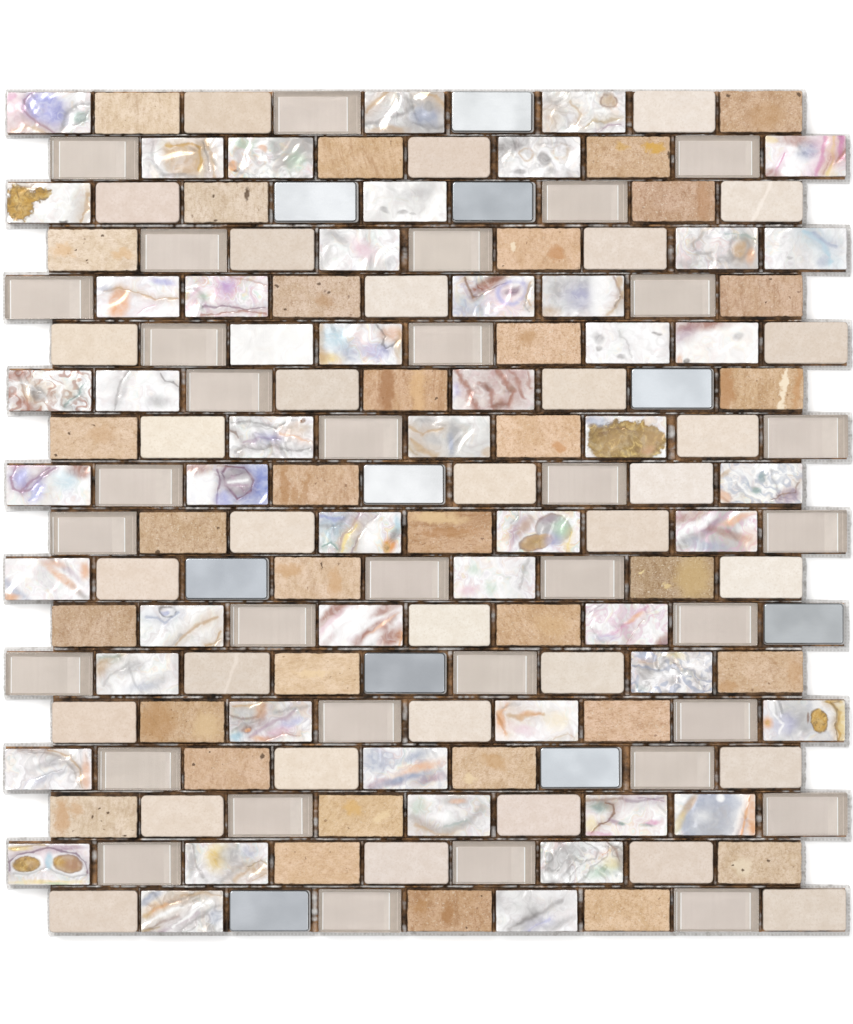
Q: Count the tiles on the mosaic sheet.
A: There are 162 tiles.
